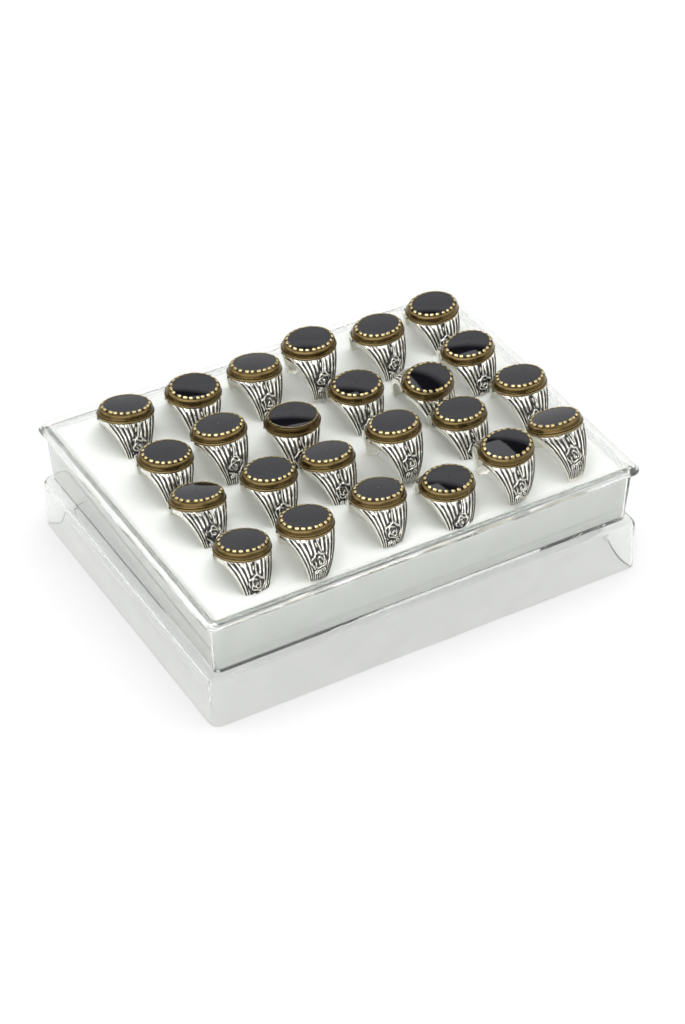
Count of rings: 24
